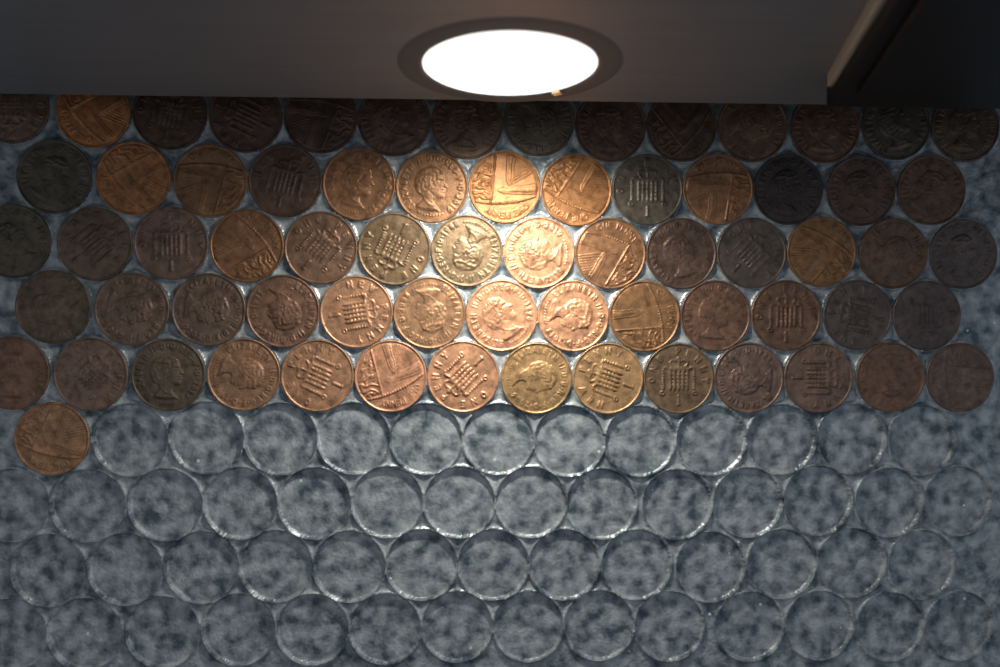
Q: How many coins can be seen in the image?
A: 69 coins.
